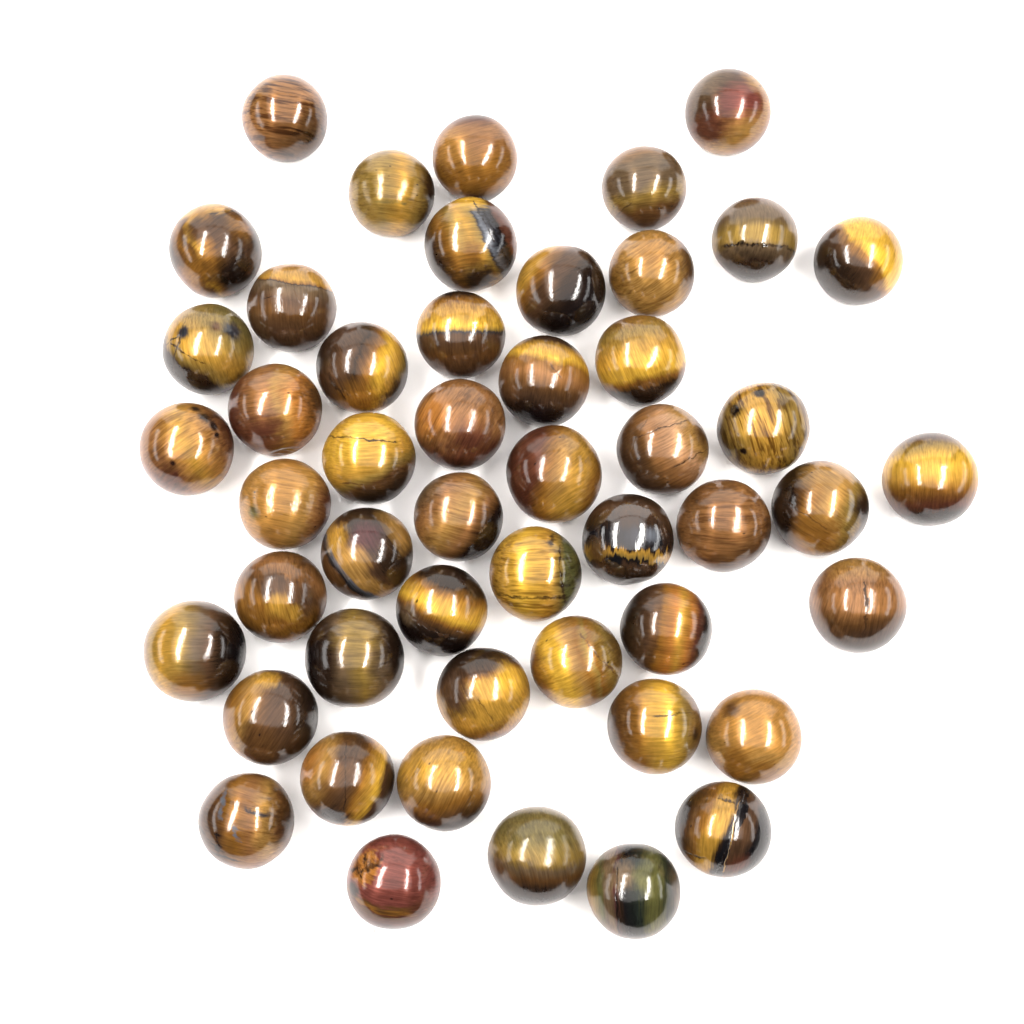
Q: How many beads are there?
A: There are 50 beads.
